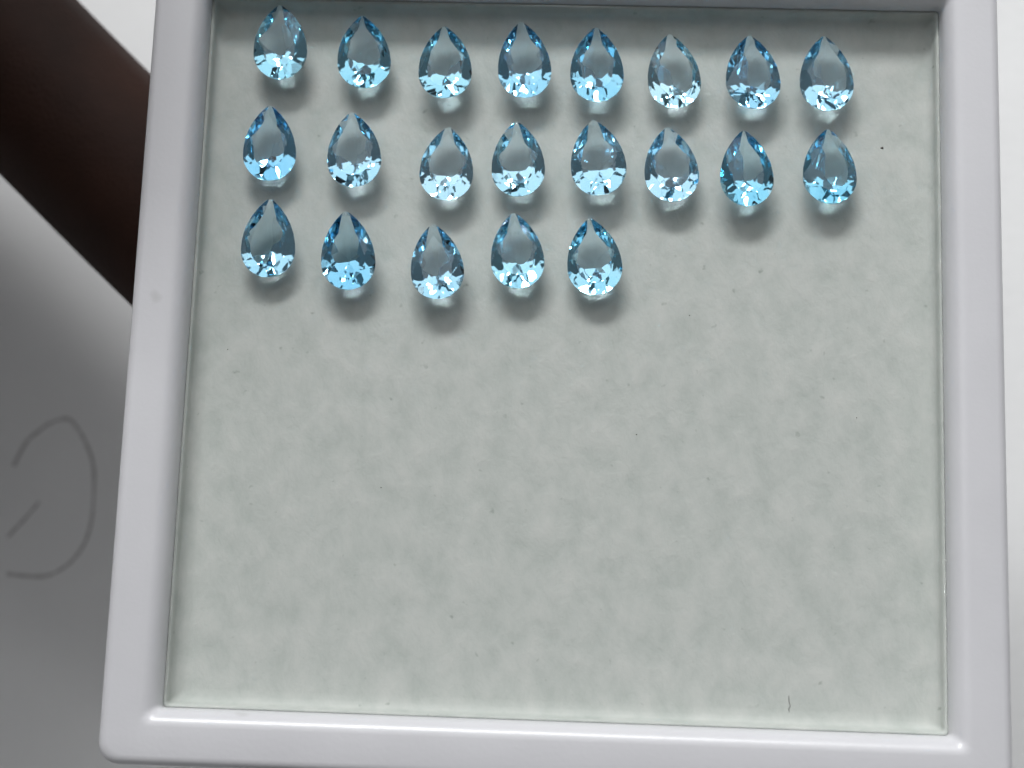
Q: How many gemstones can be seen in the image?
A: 21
